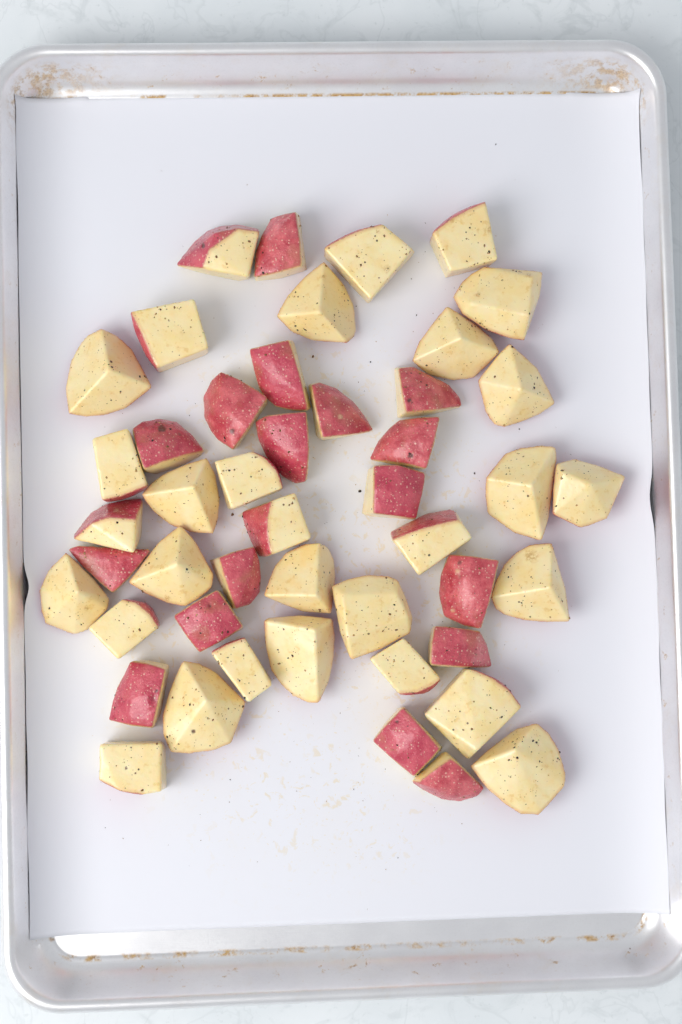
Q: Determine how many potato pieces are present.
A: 47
